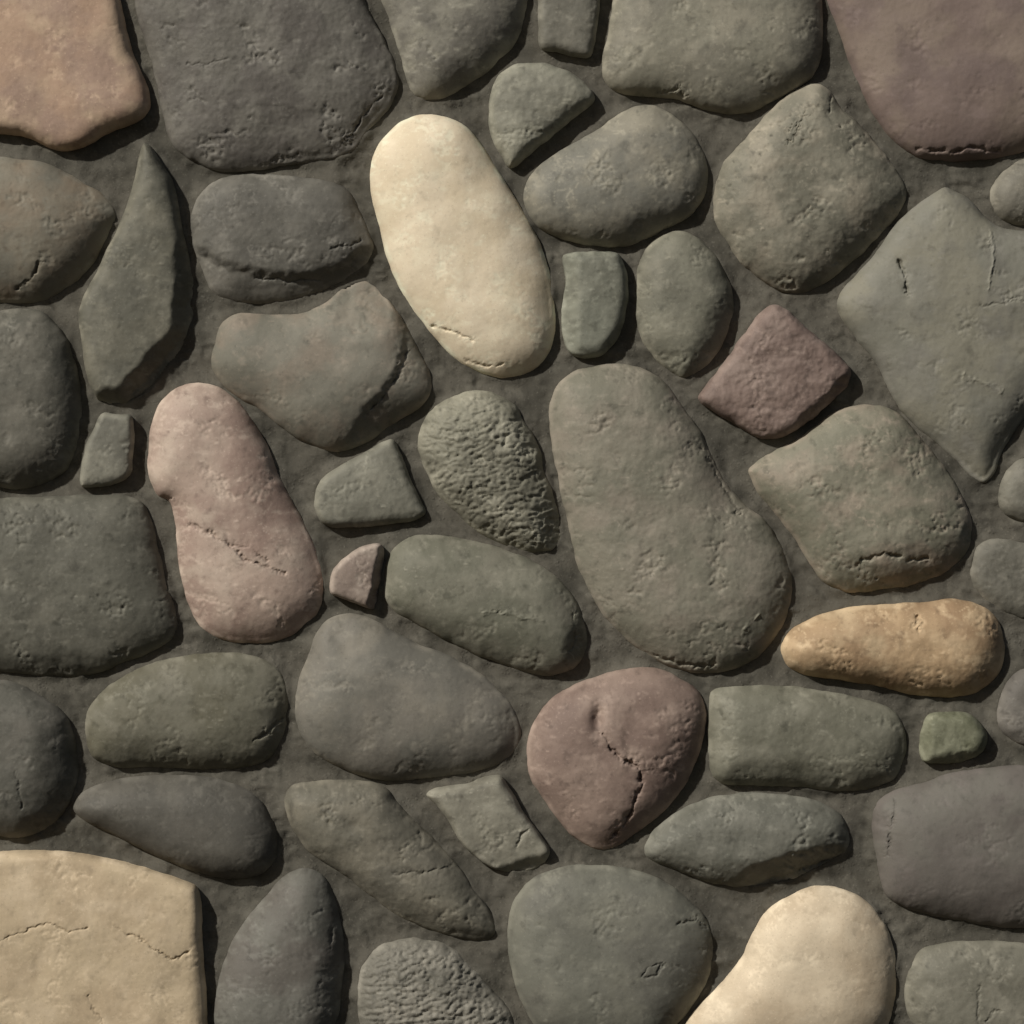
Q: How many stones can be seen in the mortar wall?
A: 50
